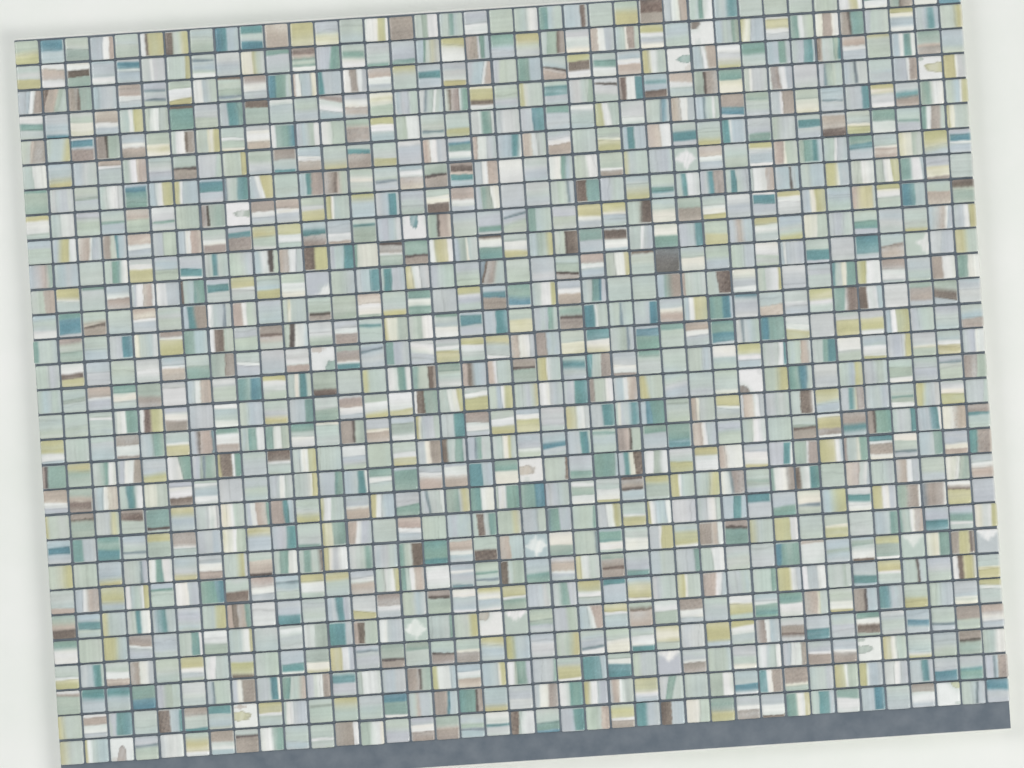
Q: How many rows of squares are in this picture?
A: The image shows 29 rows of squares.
